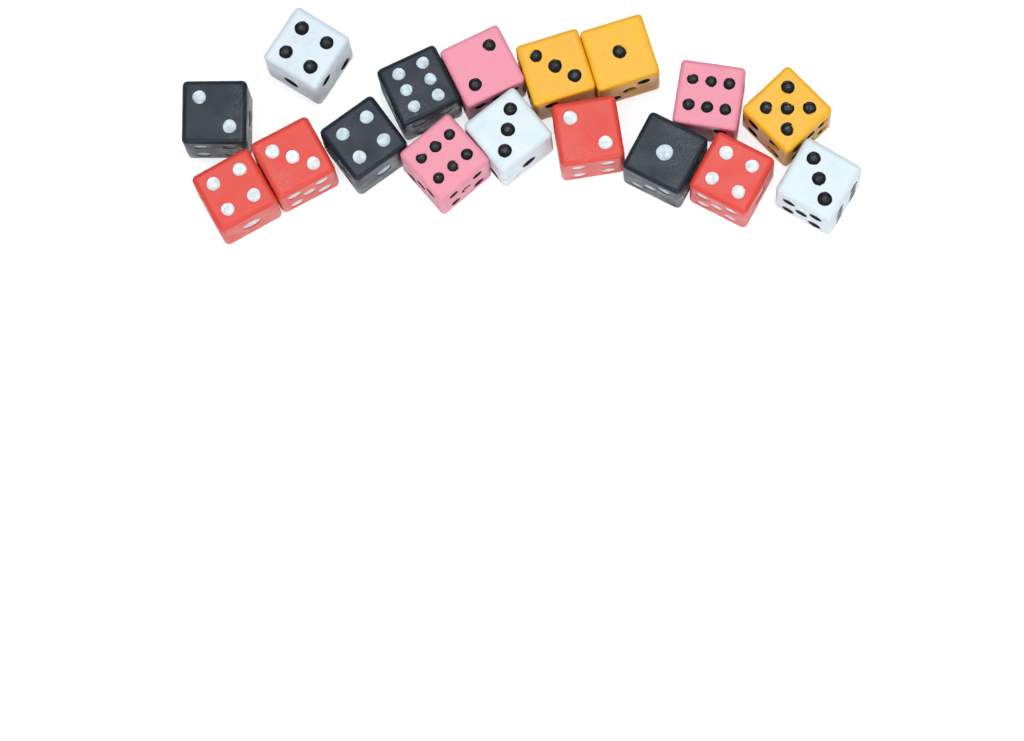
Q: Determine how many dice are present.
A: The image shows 17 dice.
